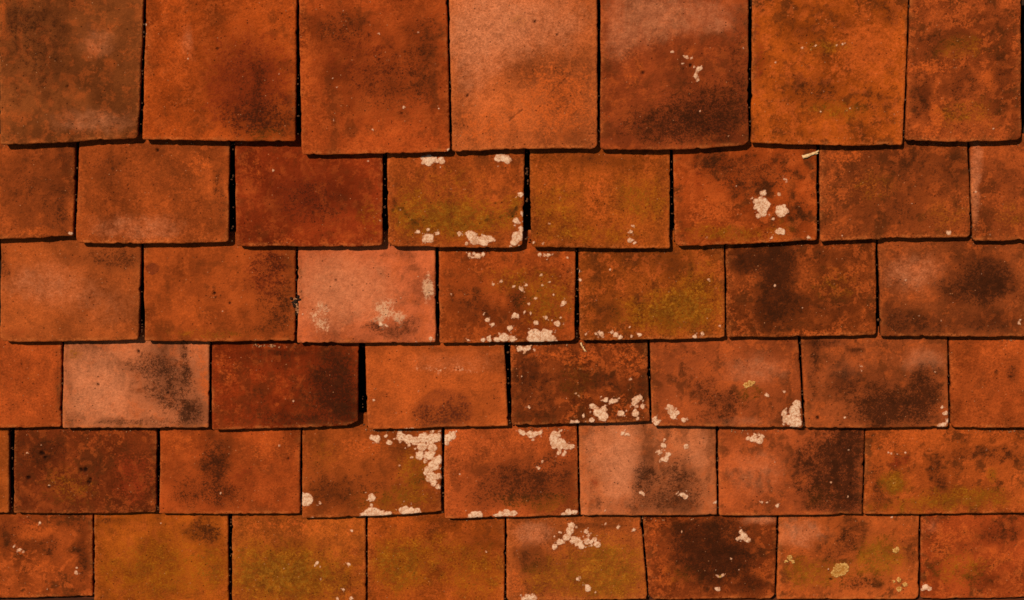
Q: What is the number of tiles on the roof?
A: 46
